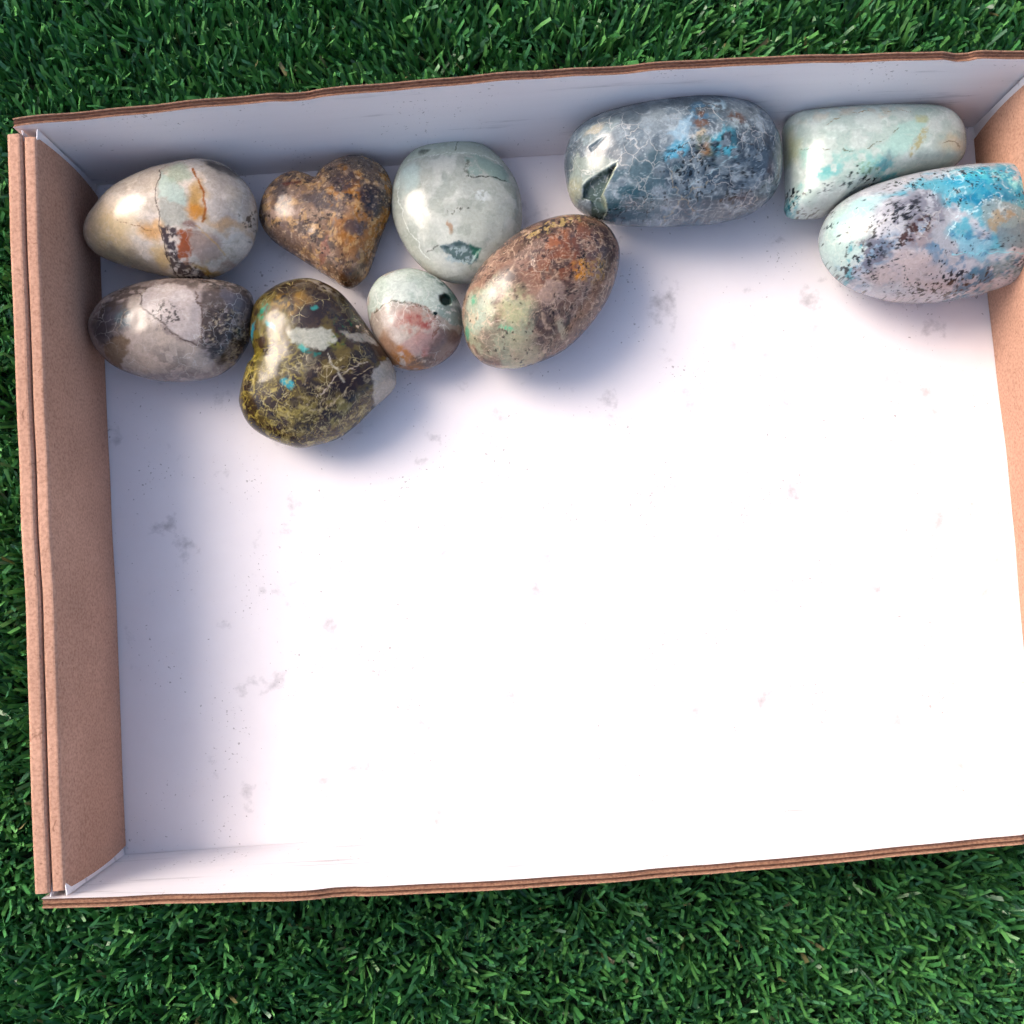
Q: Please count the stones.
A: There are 10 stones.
